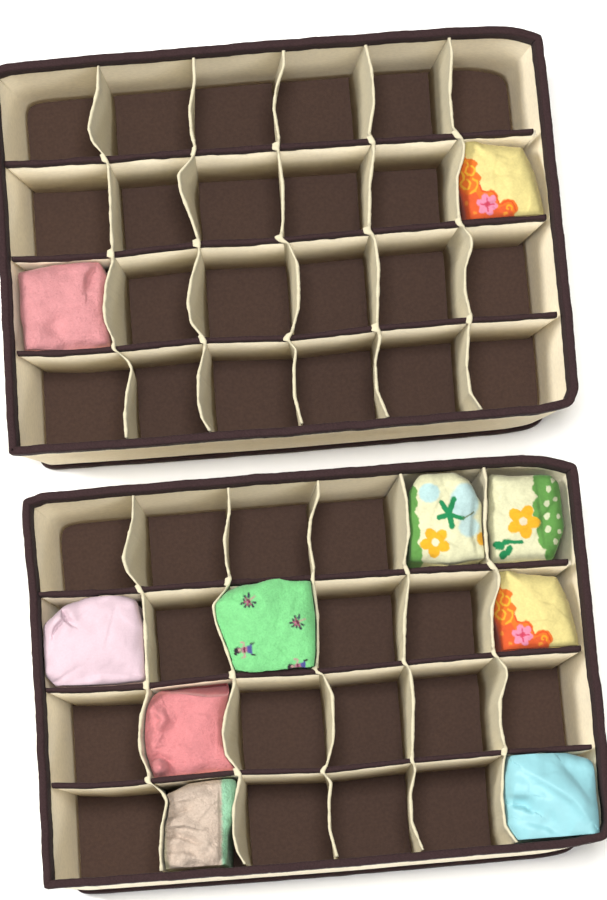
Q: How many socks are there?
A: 10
